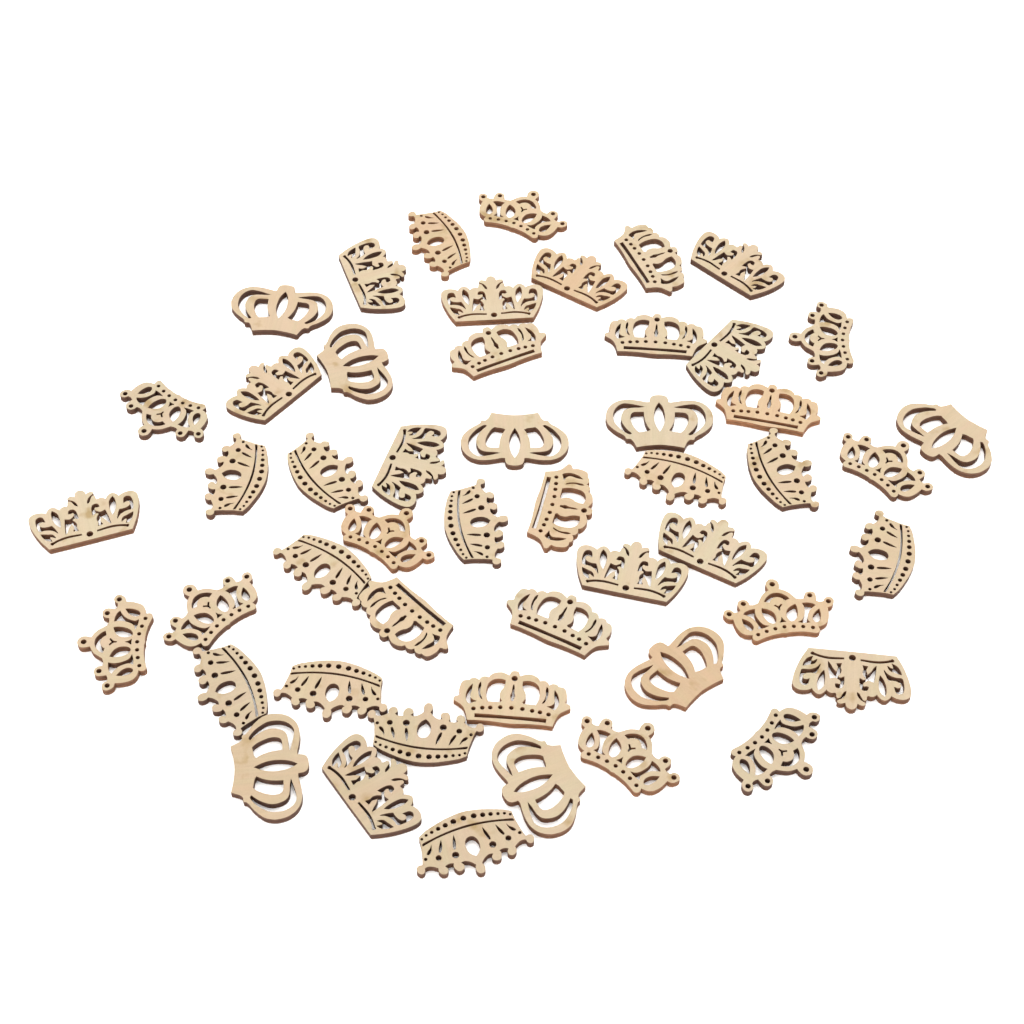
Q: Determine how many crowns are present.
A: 50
